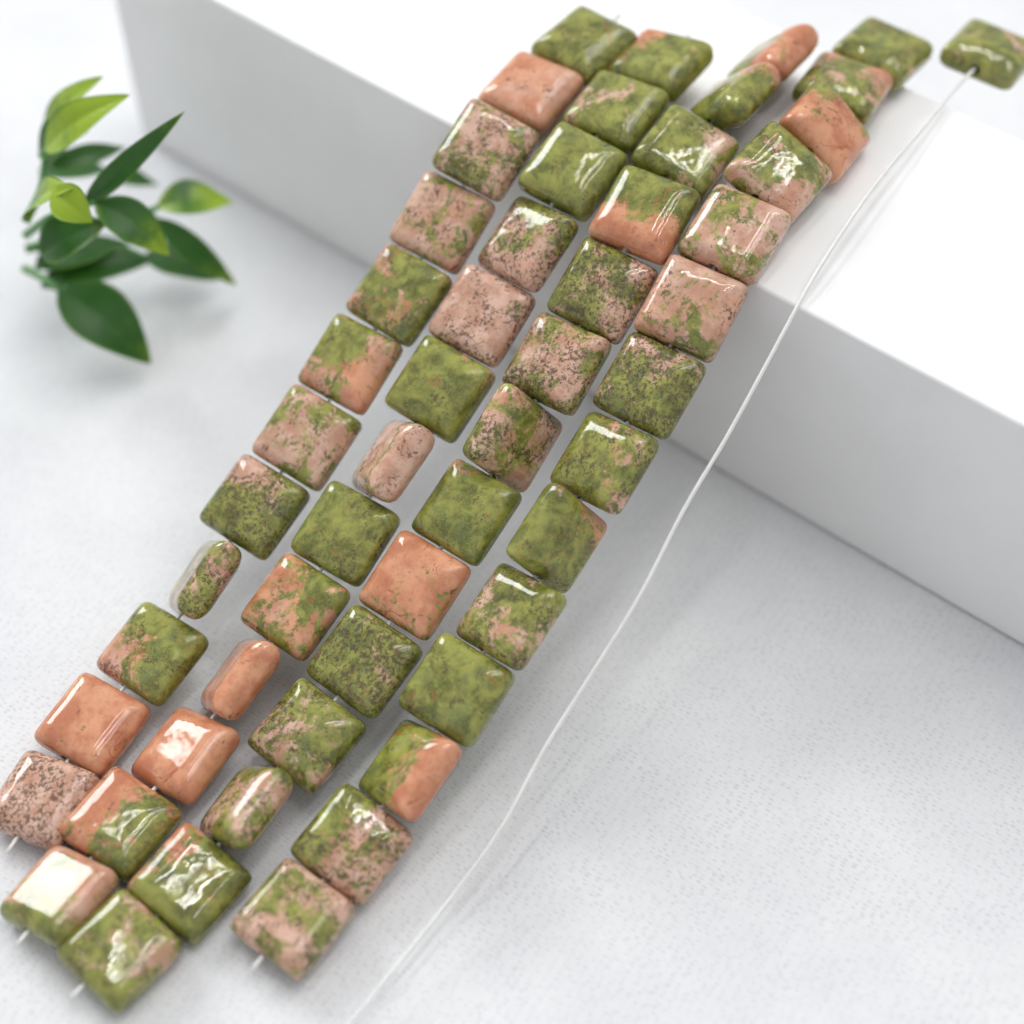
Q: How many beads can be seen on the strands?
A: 54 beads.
